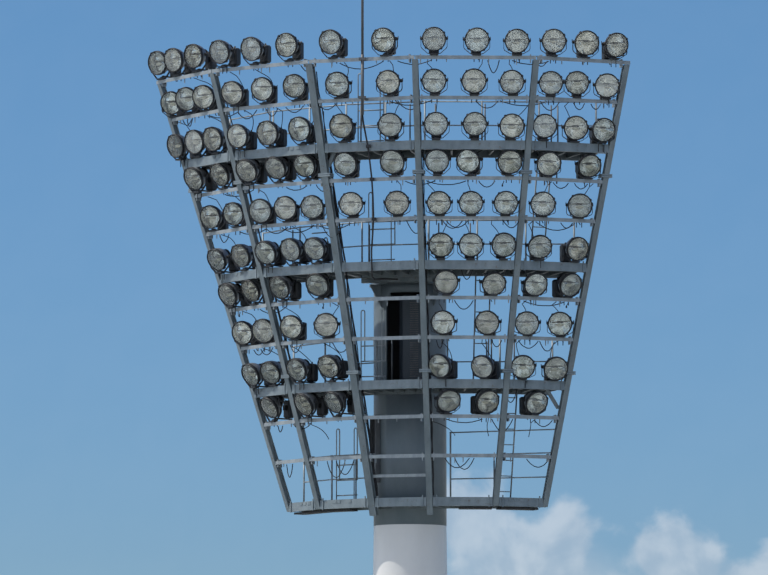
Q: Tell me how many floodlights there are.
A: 106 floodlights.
